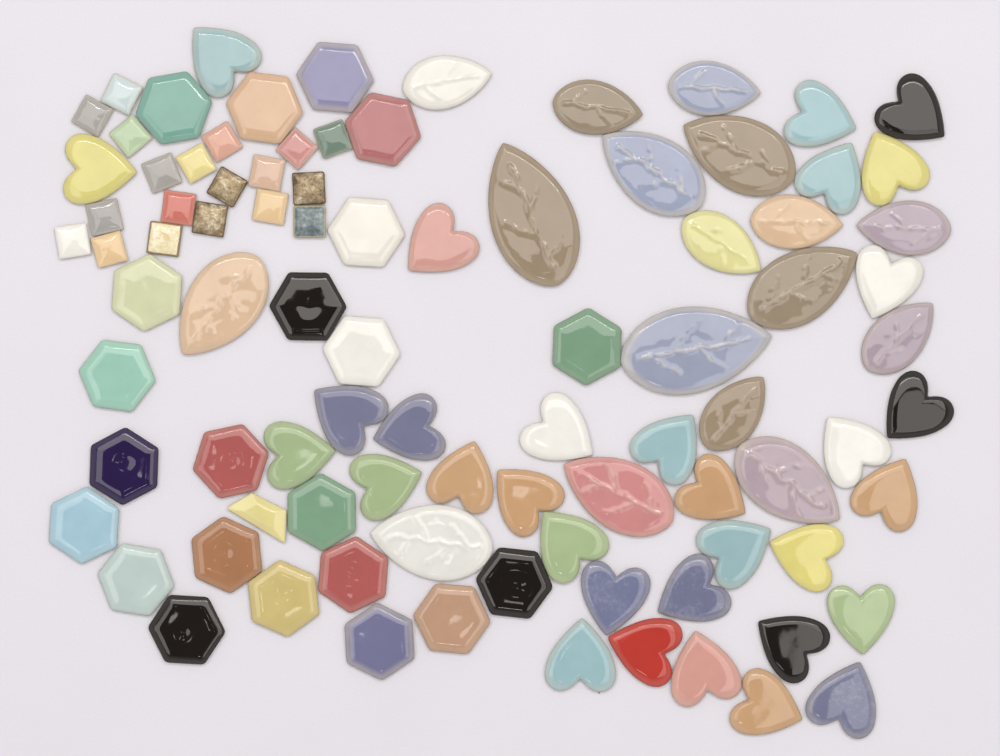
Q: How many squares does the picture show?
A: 19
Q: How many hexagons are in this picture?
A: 22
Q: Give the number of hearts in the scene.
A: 32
